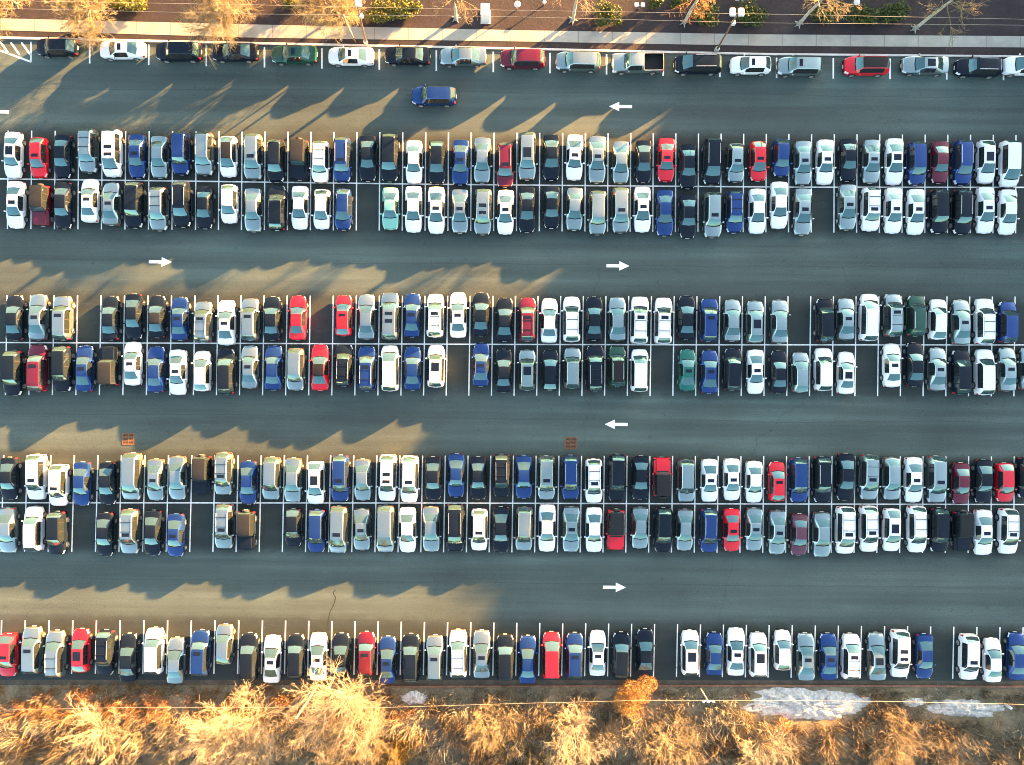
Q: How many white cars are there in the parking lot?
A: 85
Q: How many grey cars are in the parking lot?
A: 81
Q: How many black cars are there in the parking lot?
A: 80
